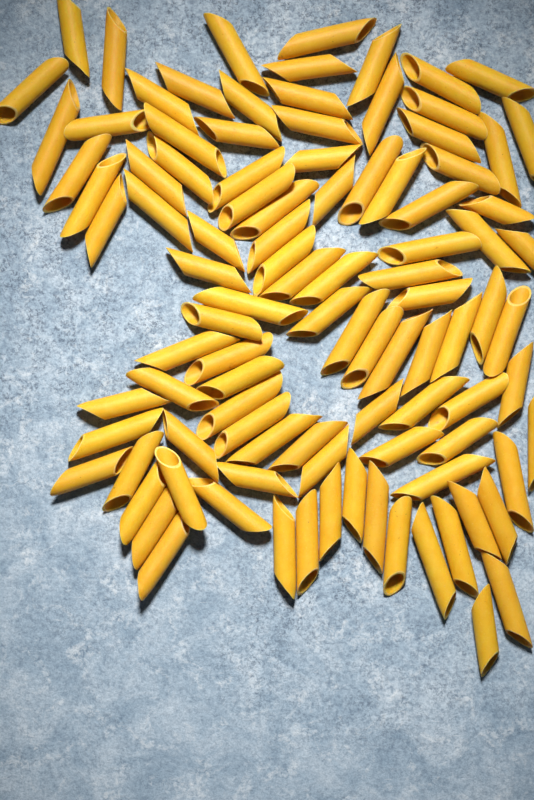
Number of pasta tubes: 101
